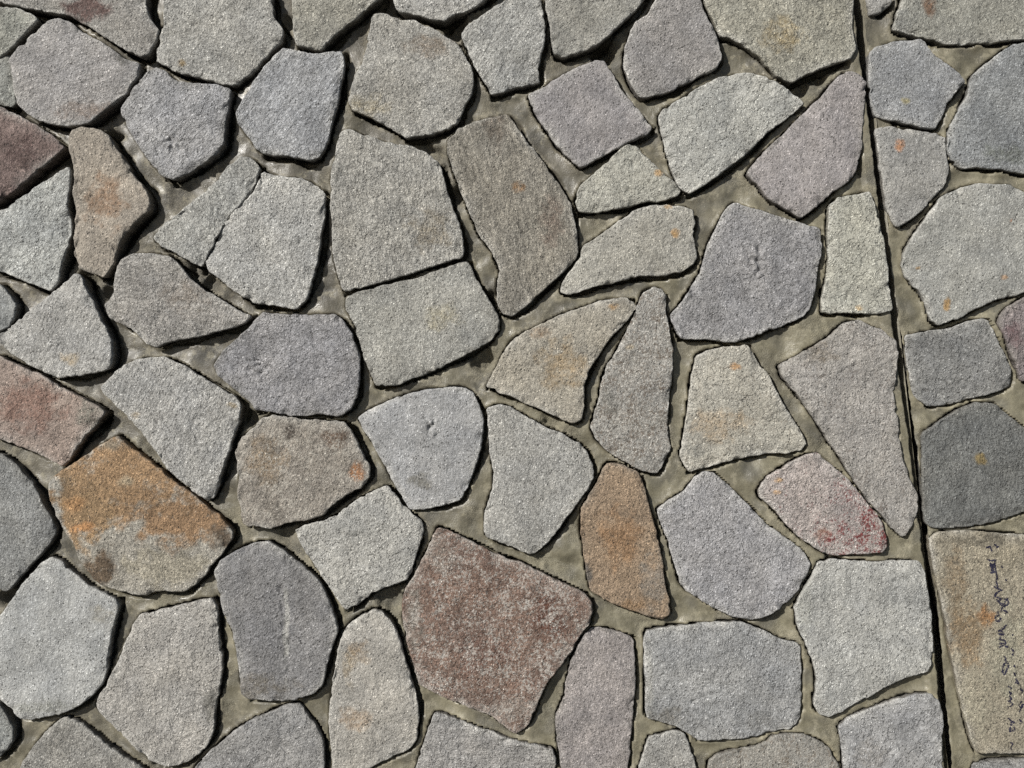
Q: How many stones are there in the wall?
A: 74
